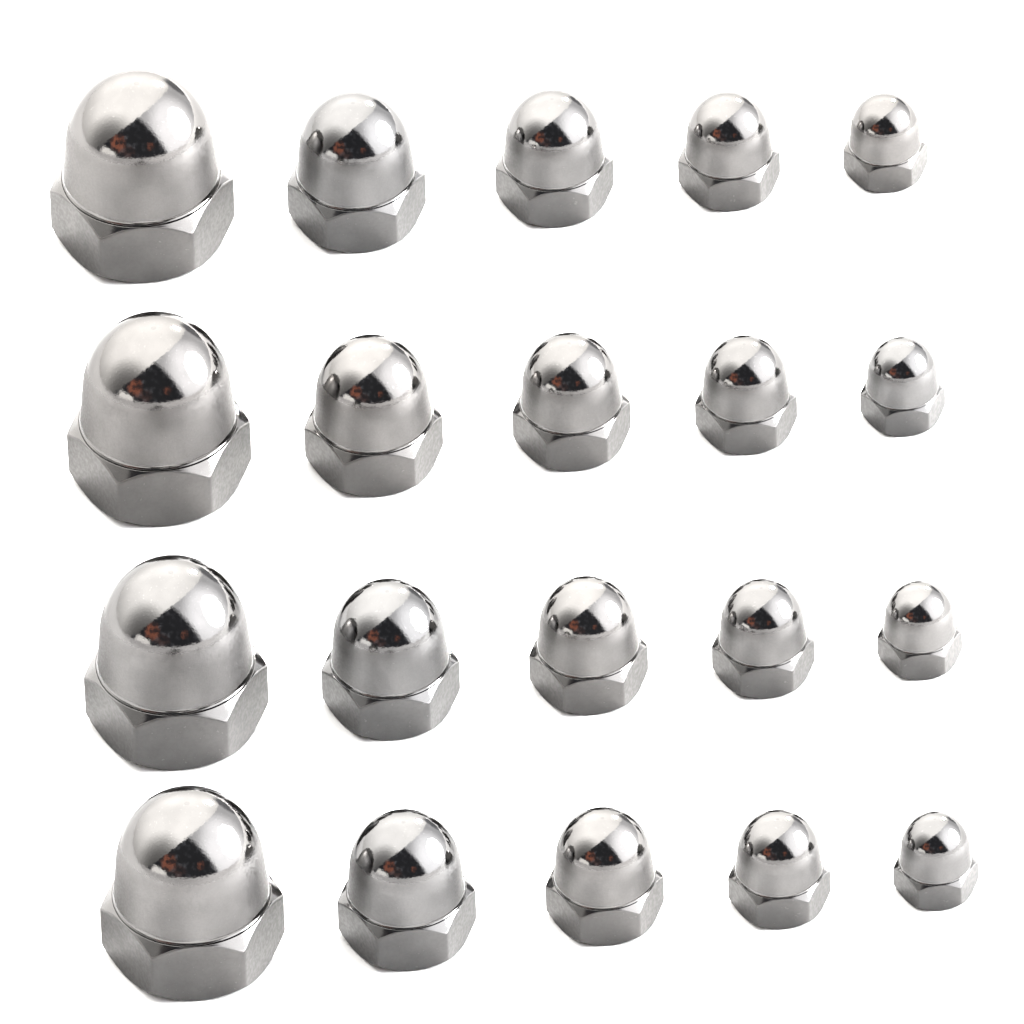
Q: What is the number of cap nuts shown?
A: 20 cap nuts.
